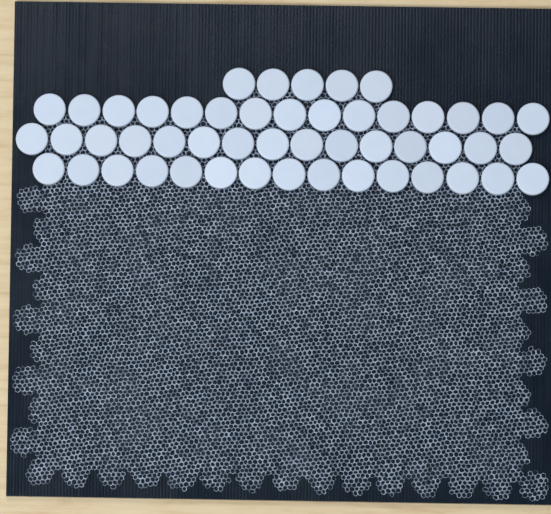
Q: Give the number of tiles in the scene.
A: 50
